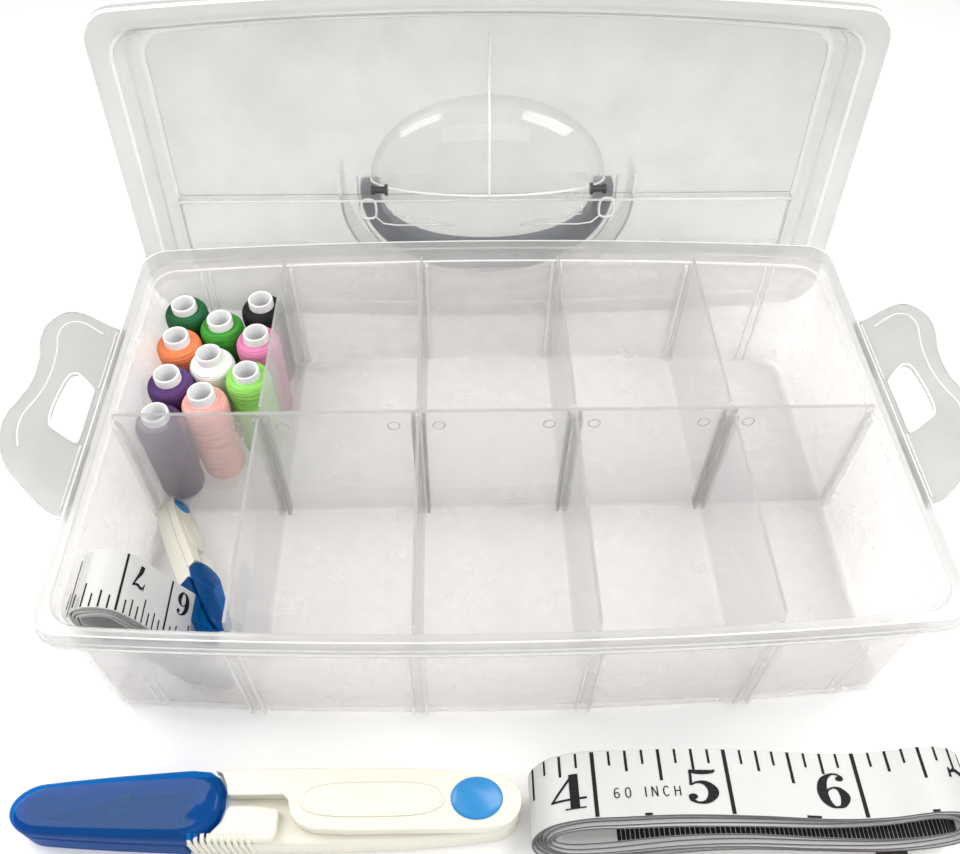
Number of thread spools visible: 10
